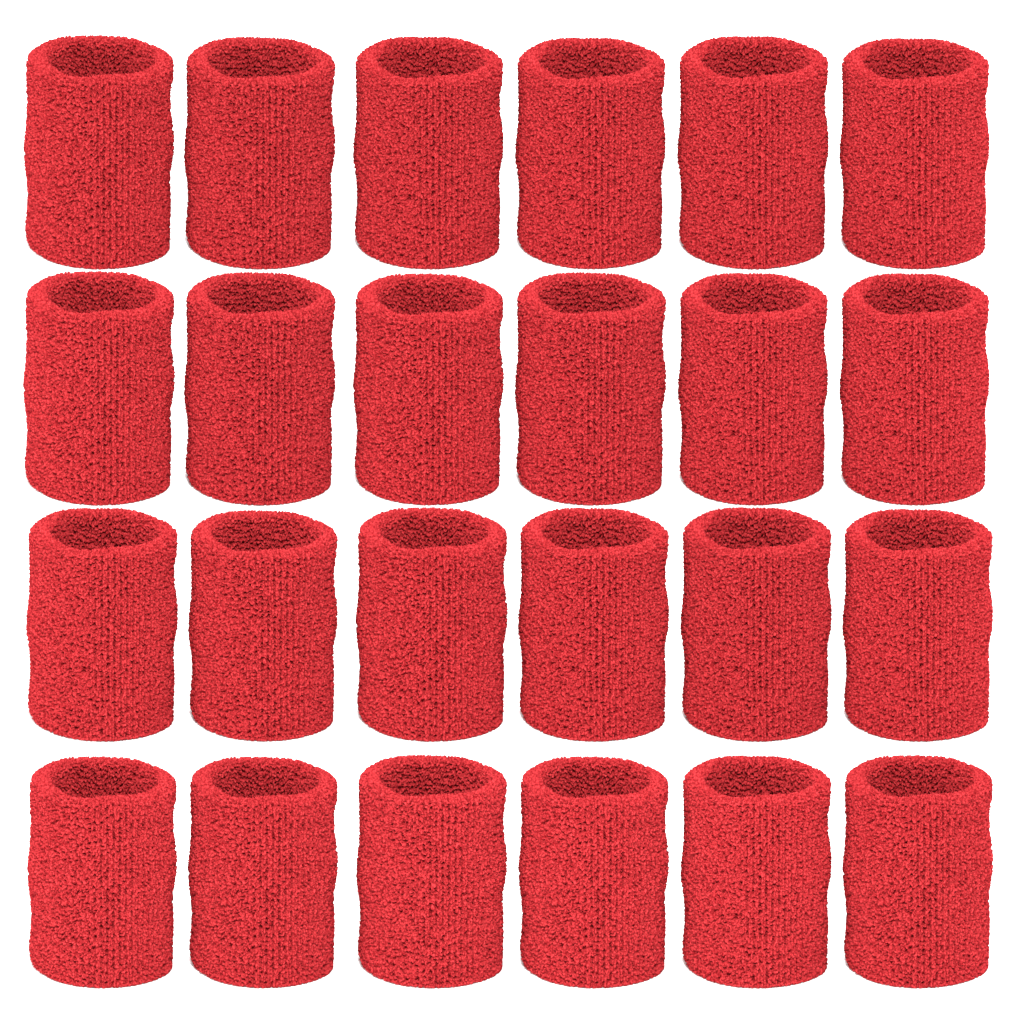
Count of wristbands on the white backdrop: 24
